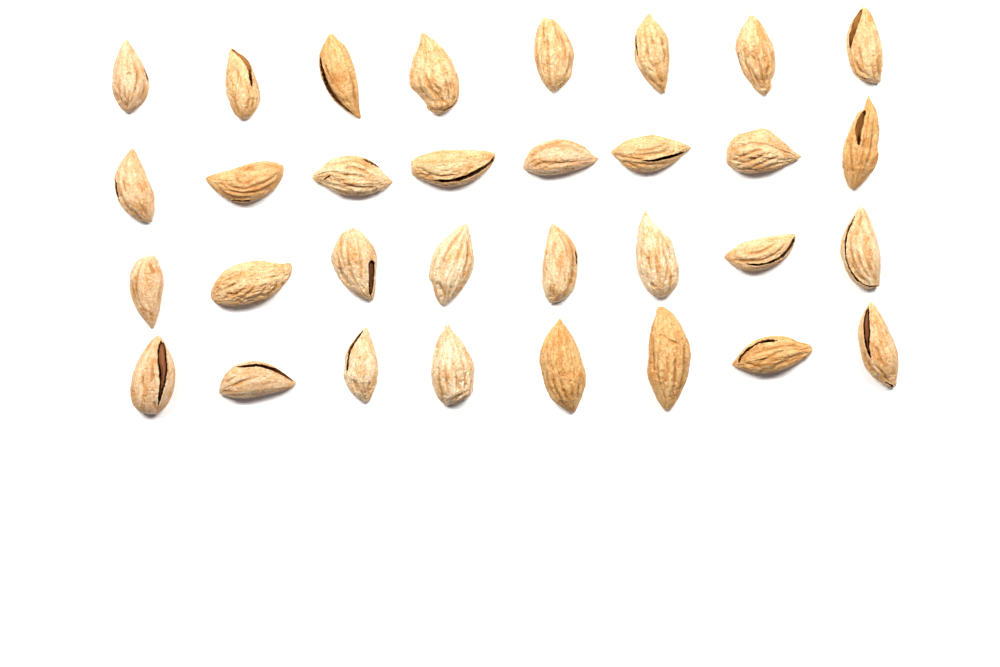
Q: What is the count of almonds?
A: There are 32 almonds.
